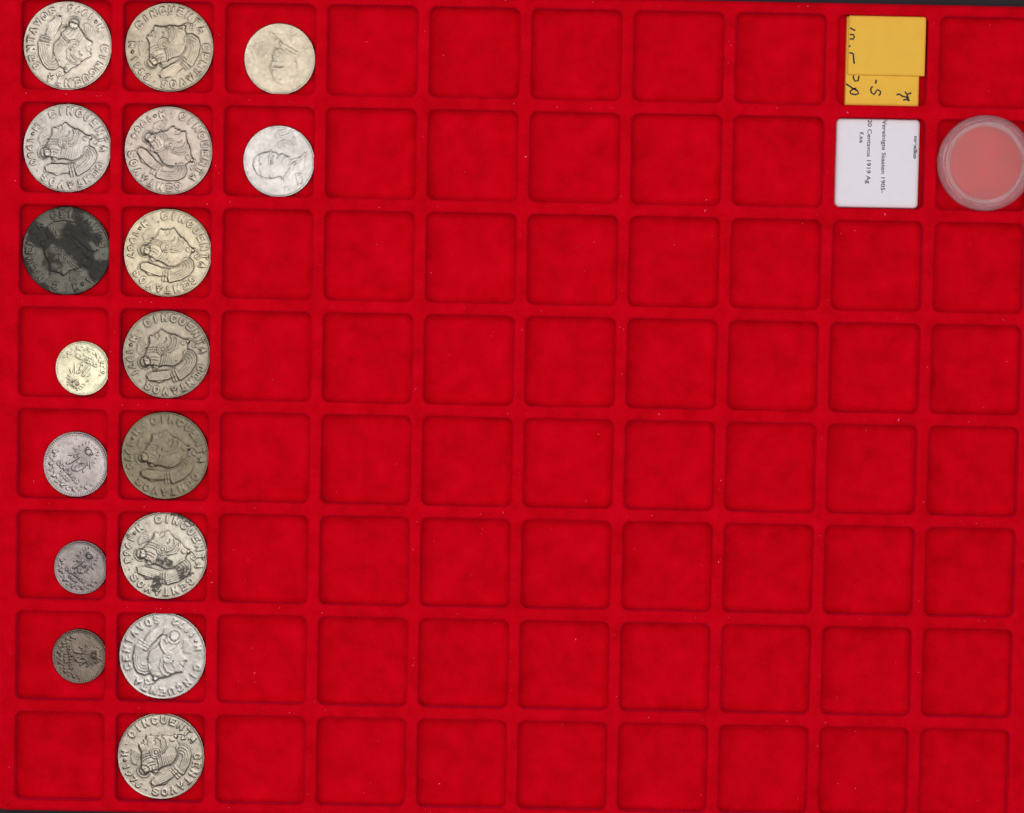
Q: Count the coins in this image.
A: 17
